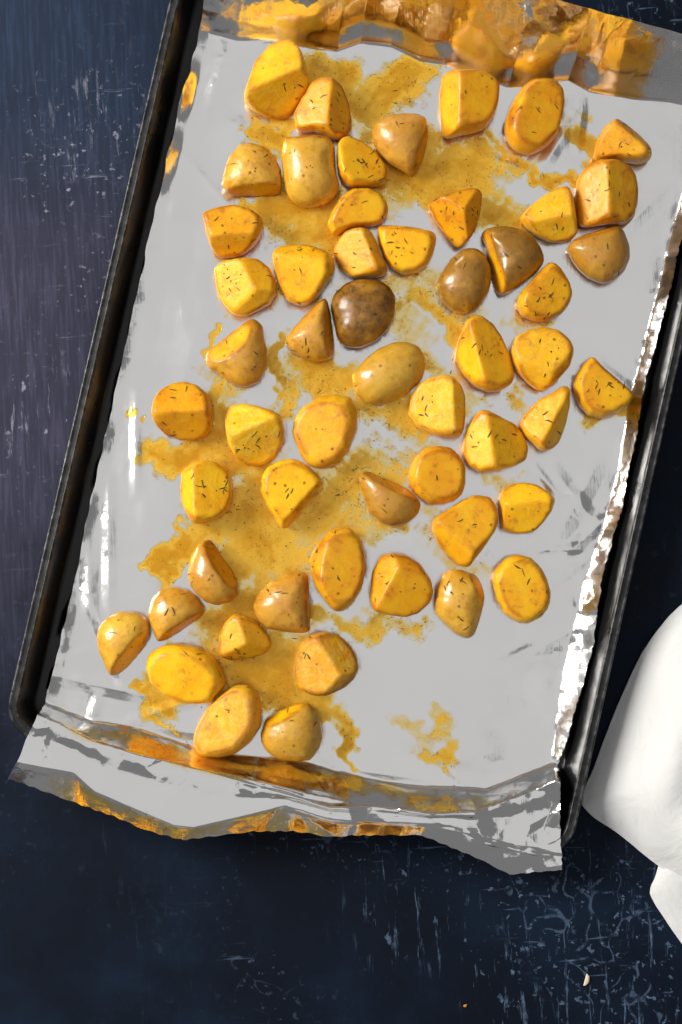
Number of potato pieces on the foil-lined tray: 54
